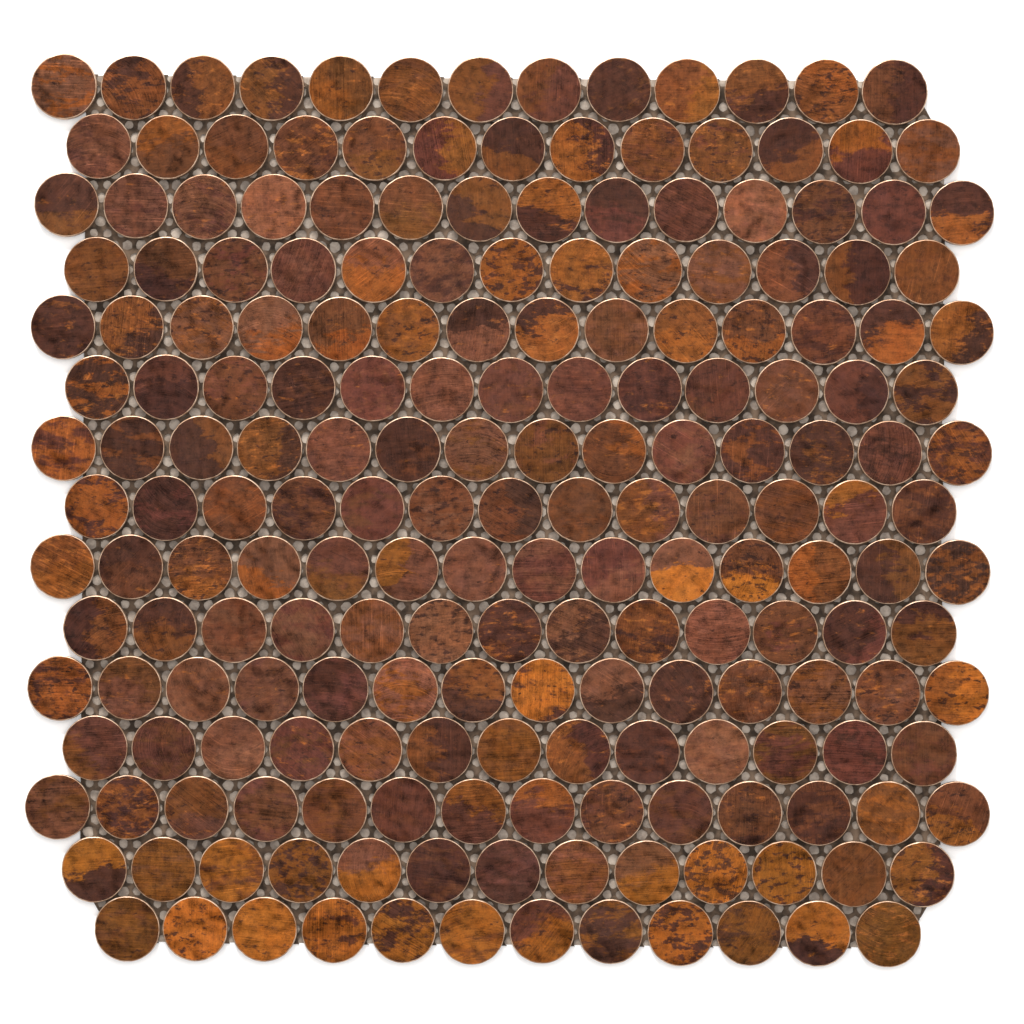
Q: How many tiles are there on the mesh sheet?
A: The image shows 200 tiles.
